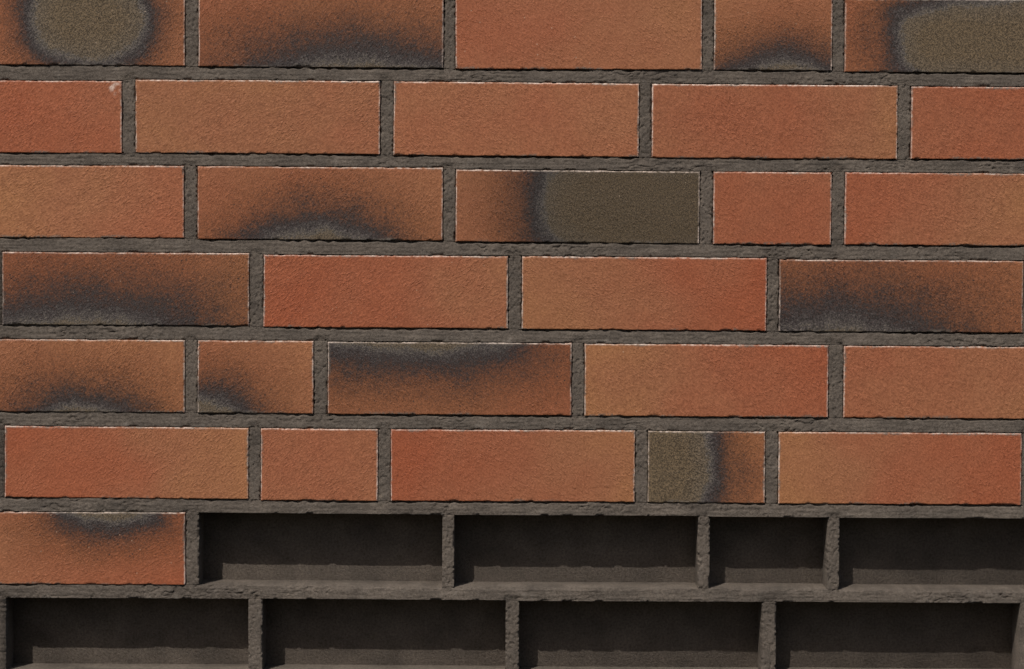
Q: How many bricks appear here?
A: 30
